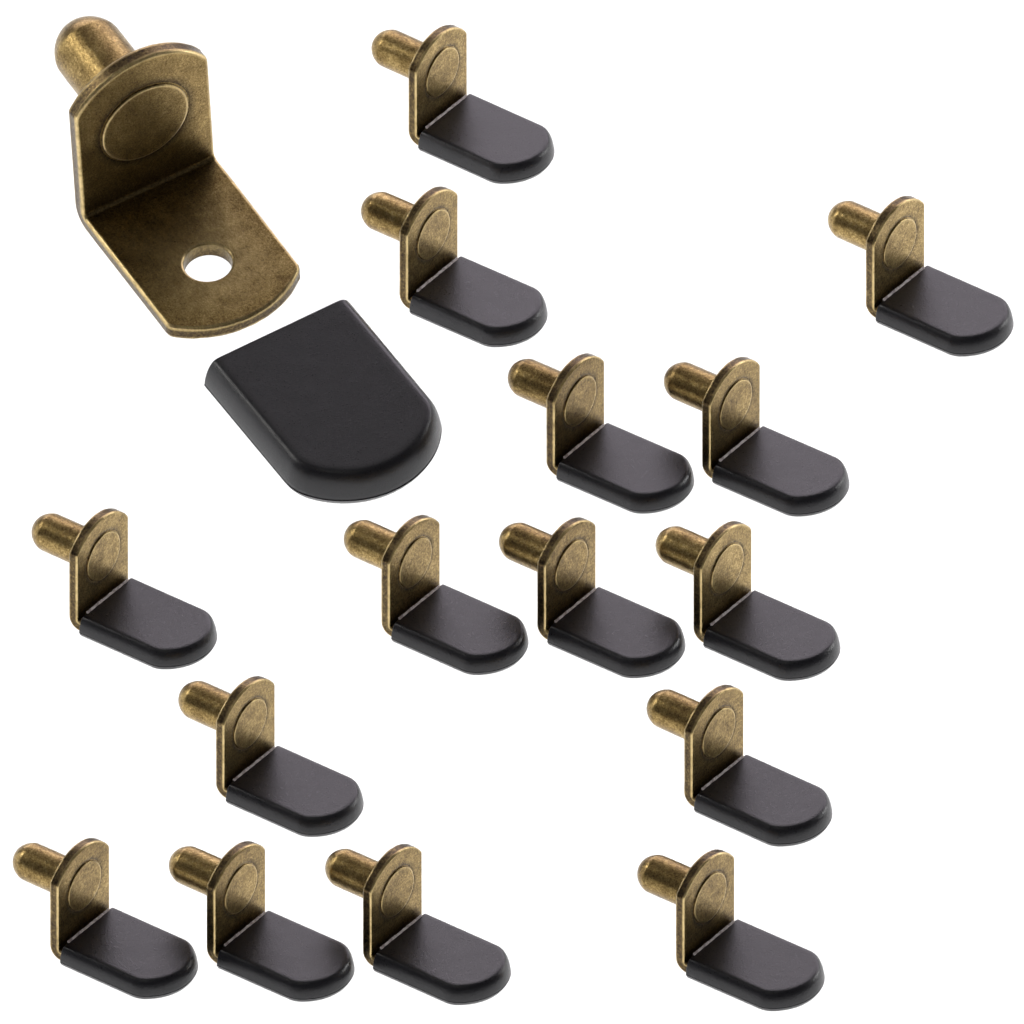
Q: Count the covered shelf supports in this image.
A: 15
